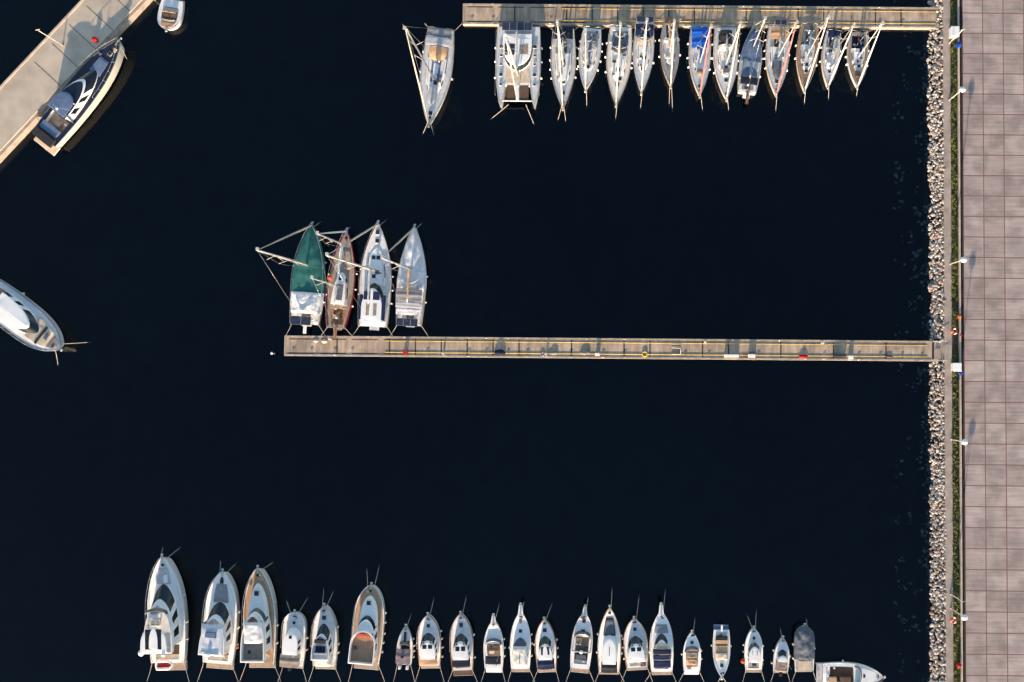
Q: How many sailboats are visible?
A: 18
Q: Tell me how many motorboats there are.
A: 25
